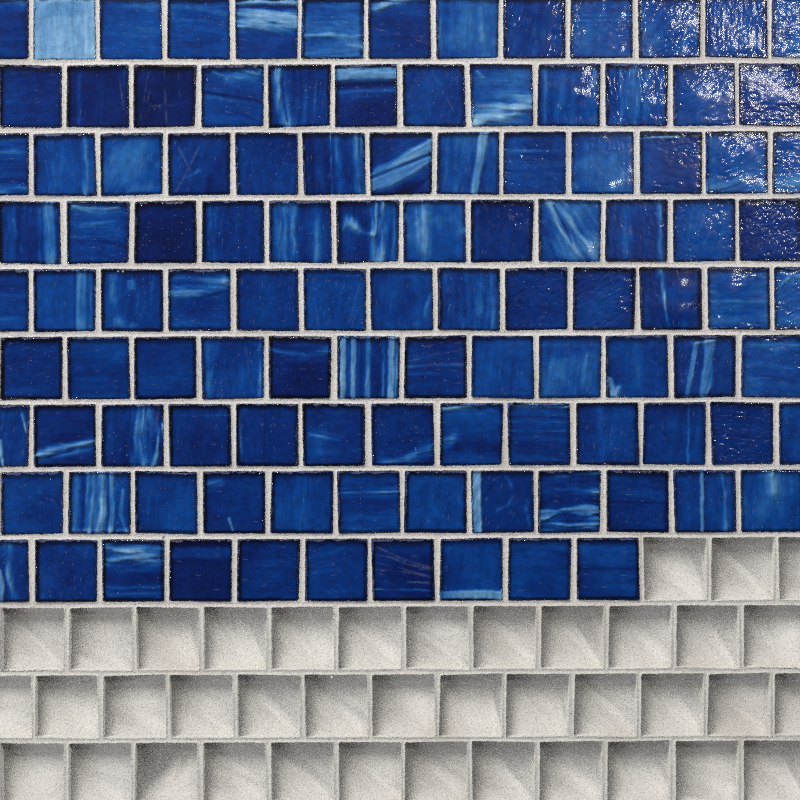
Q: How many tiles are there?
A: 110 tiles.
